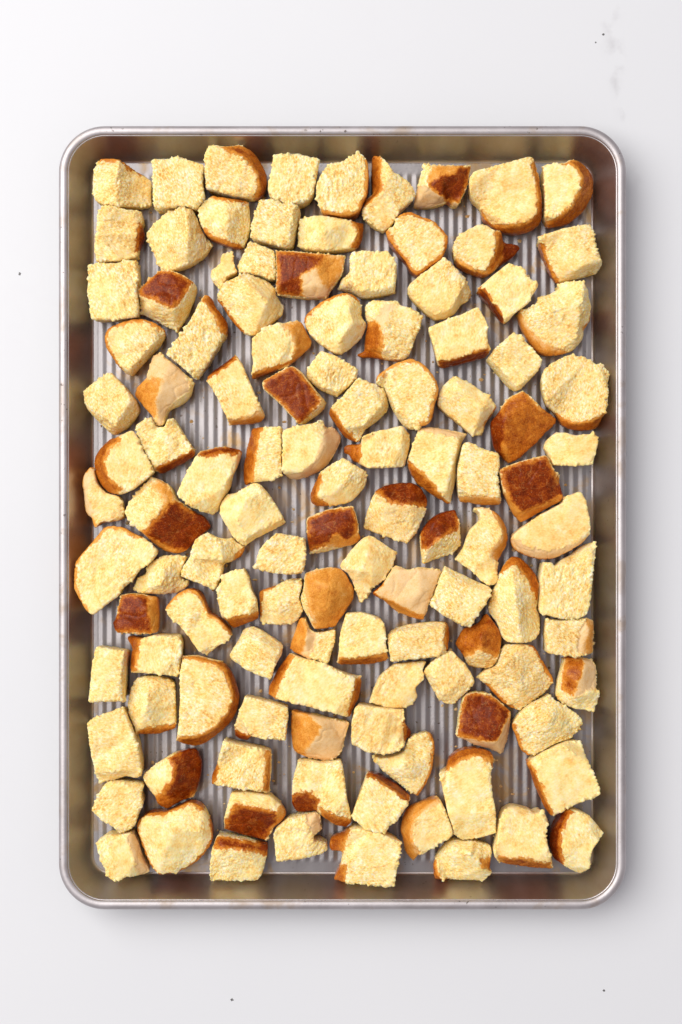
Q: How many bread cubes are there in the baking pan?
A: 116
